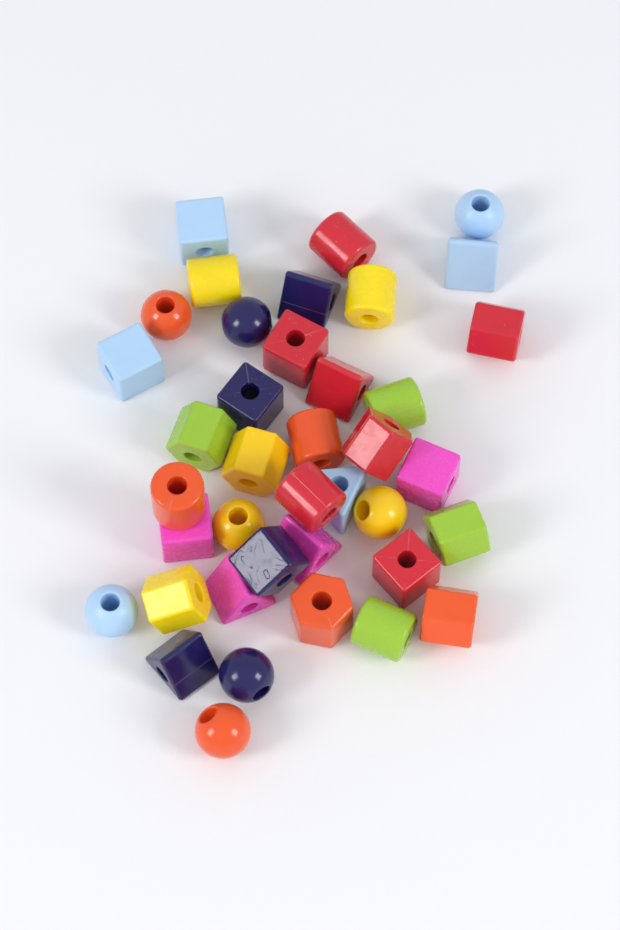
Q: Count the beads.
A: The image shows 39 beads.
